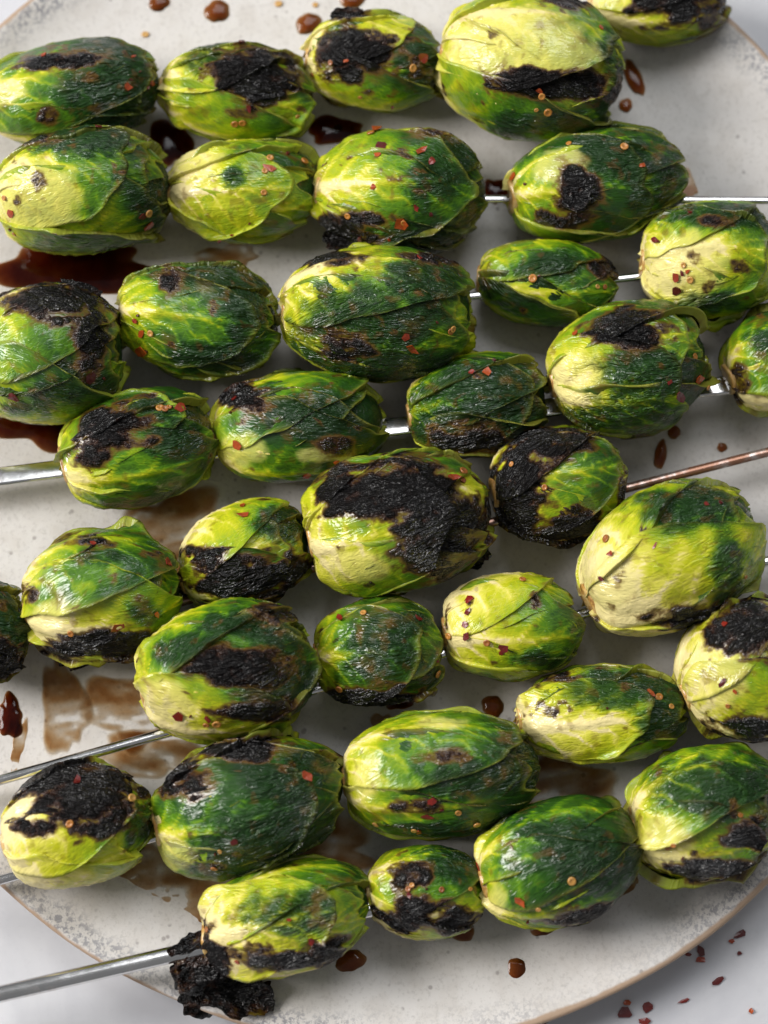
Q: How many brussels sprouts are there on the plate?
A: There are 37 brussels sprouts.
